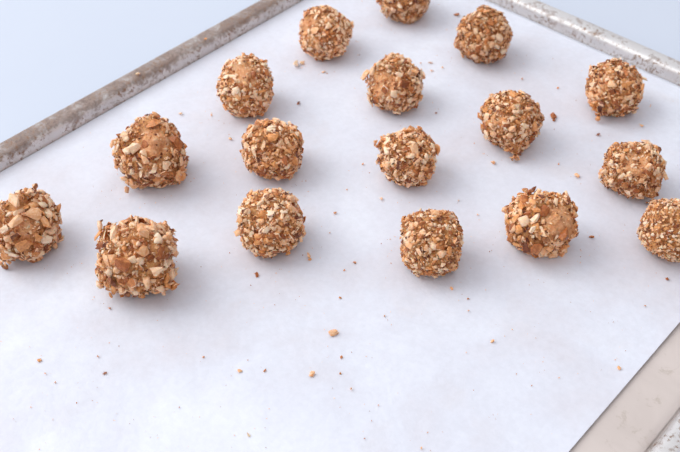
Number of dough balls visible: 17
